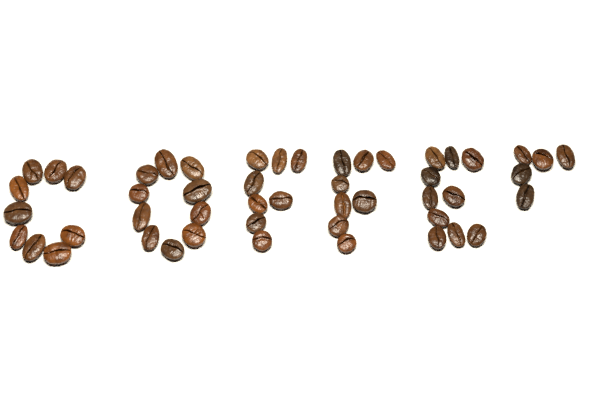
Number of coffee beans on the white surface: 50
